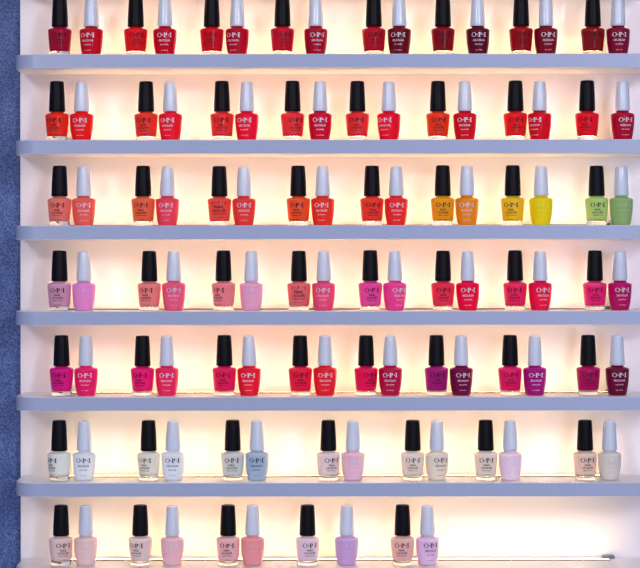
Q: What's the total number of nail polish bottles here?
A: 104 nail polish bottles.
